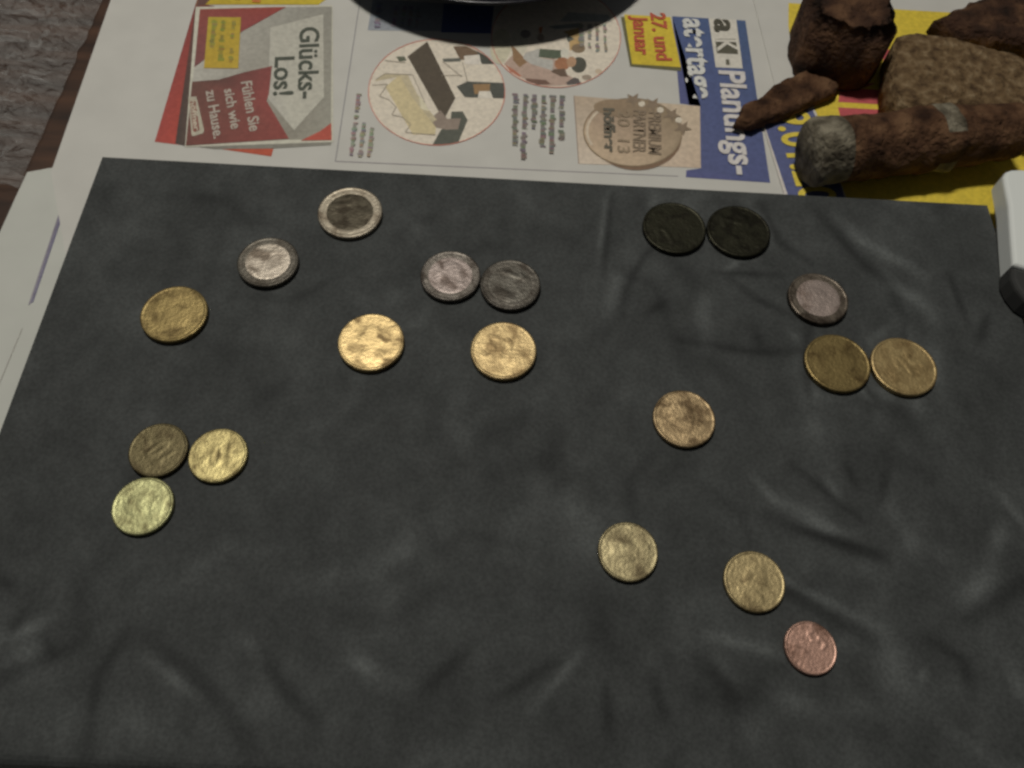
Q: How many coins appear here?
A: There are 19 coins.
